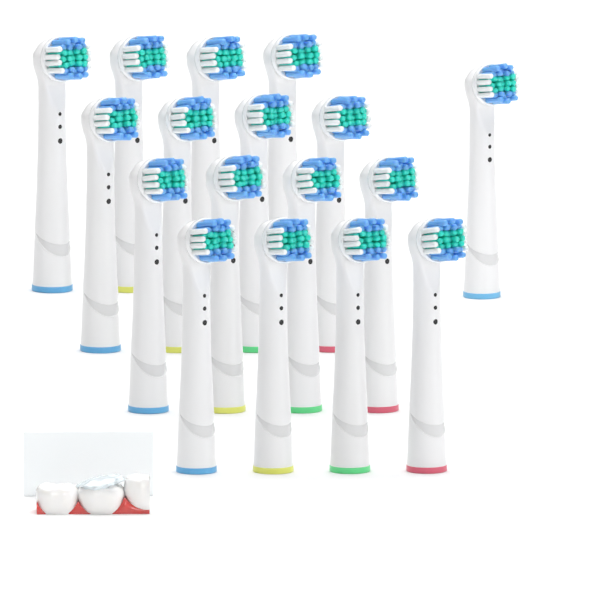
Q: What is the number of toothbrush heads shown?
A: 17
